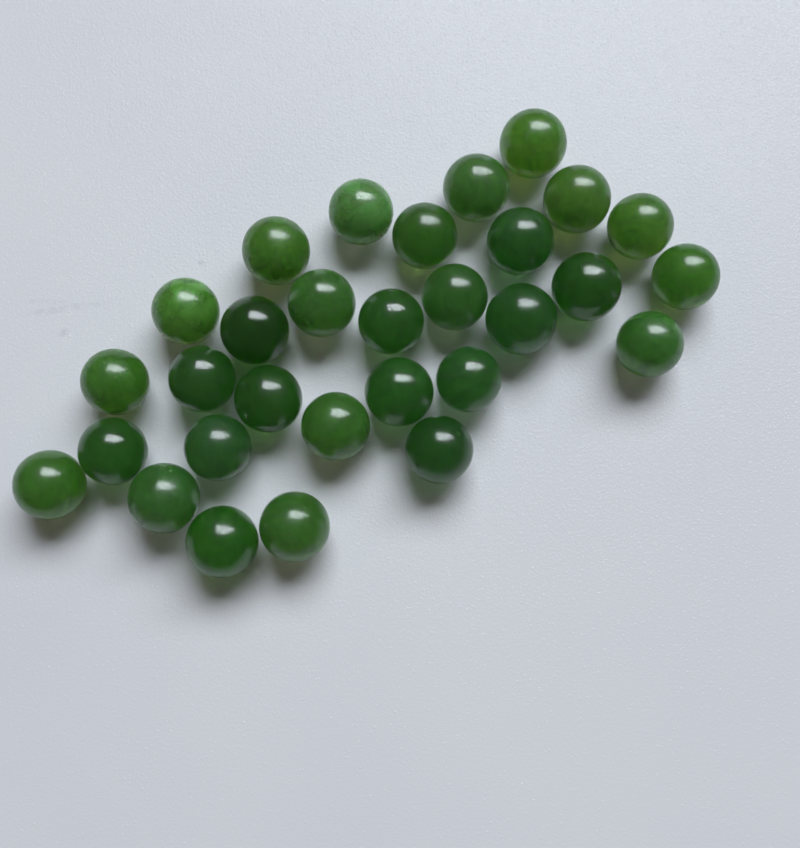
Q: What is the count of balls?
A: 30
